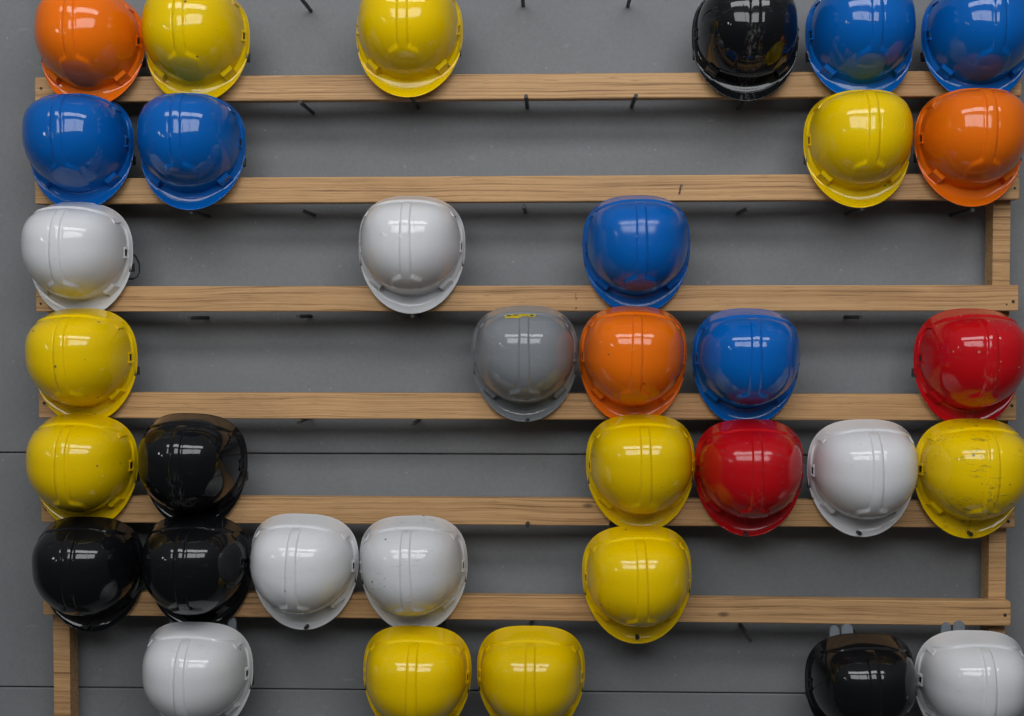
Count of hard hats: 34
